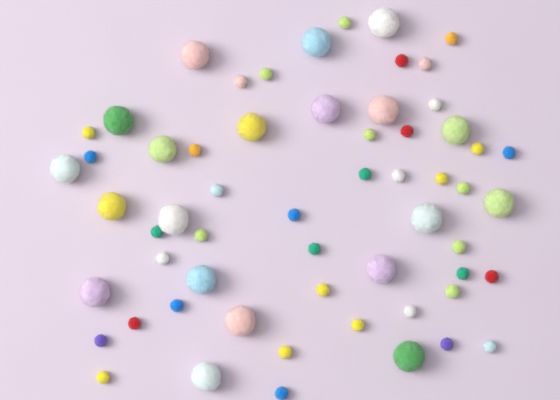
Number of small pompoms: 39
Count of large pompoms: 20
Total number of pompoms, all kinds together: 59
